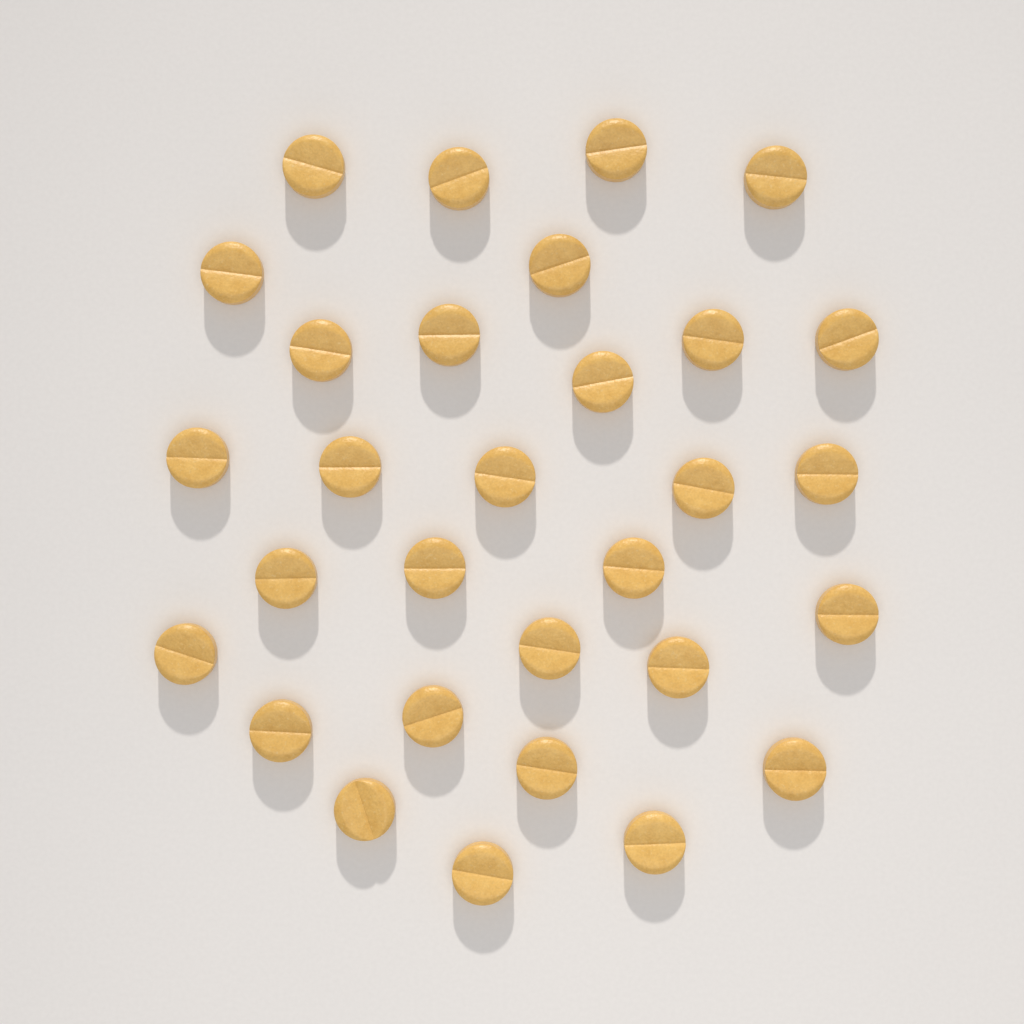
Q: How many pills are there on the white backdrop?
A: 30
